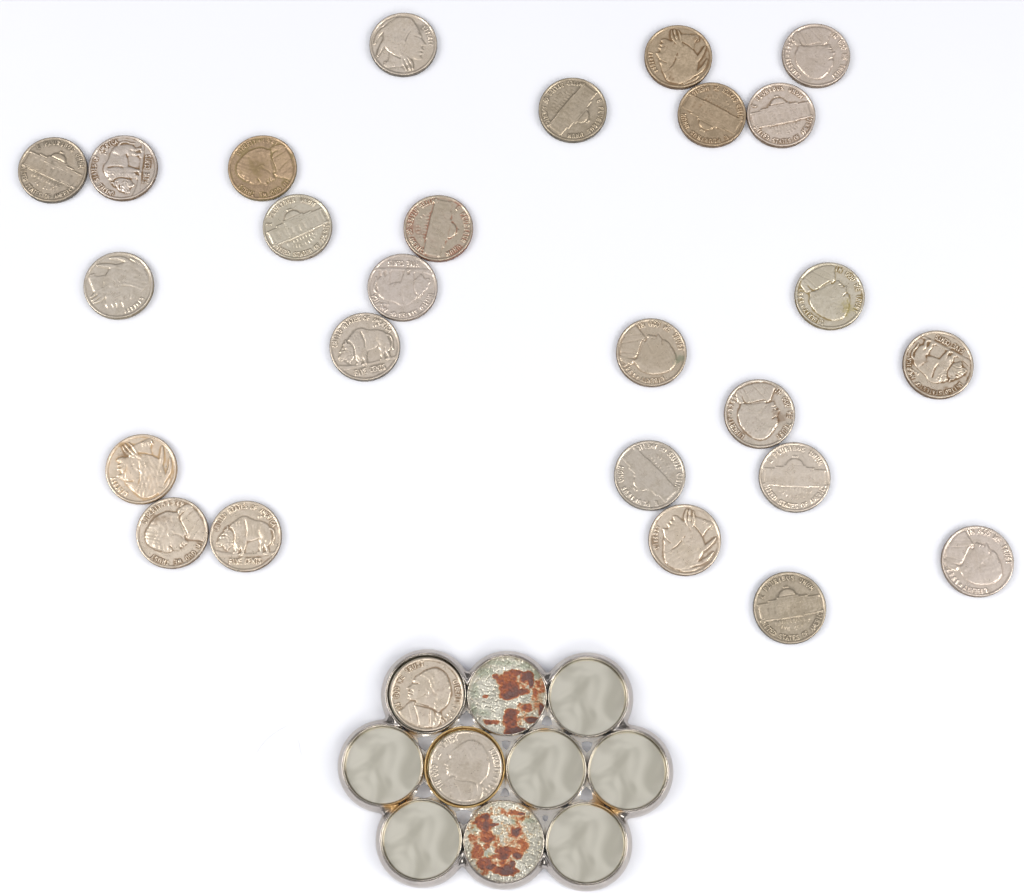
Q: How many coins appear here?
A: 28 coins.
